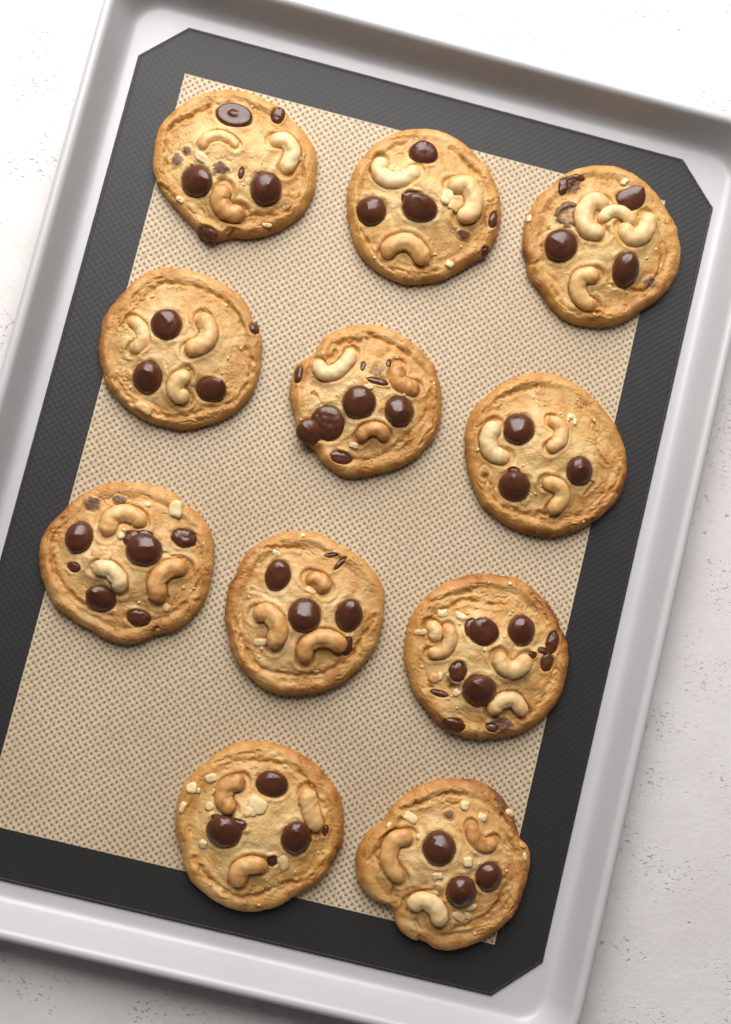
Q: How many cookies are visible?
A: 11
